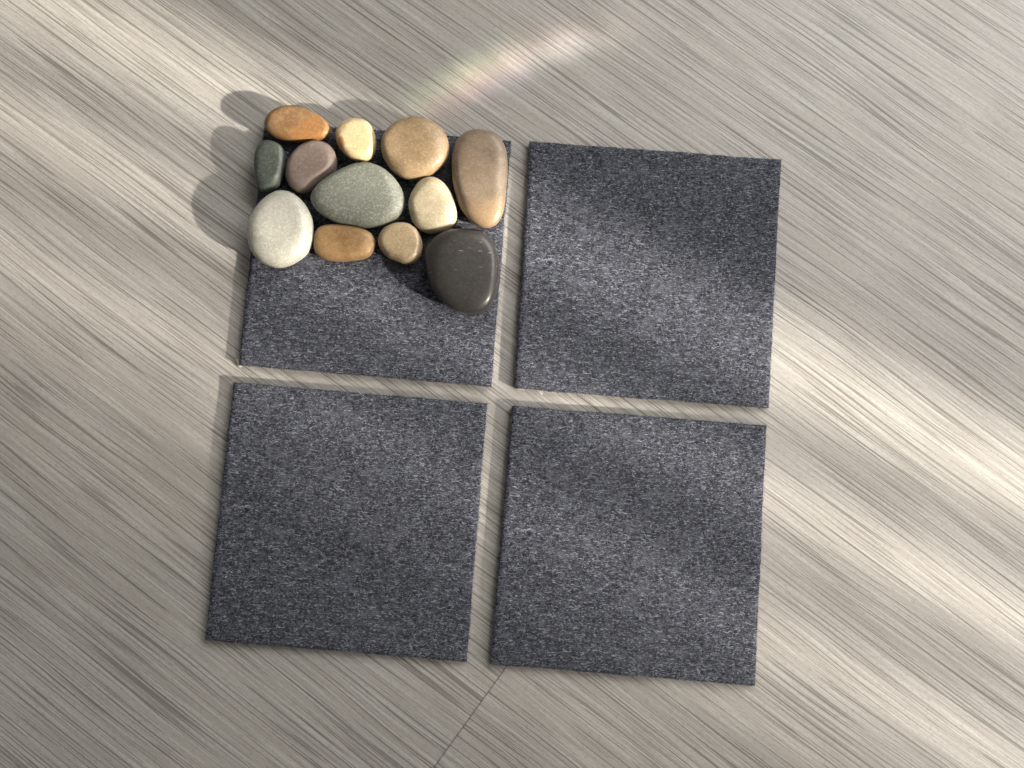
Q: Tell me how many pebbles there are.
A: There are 12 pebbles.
